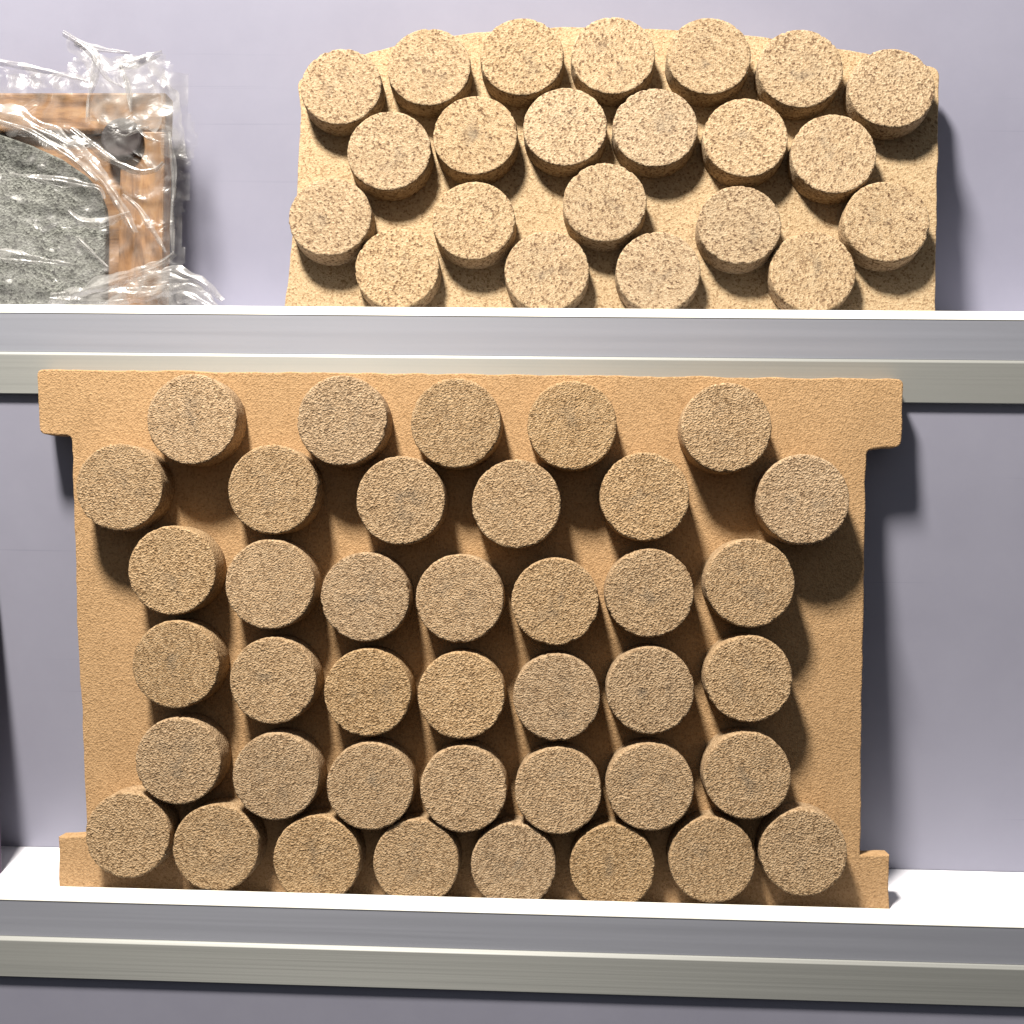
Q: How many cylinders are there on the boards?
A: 62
